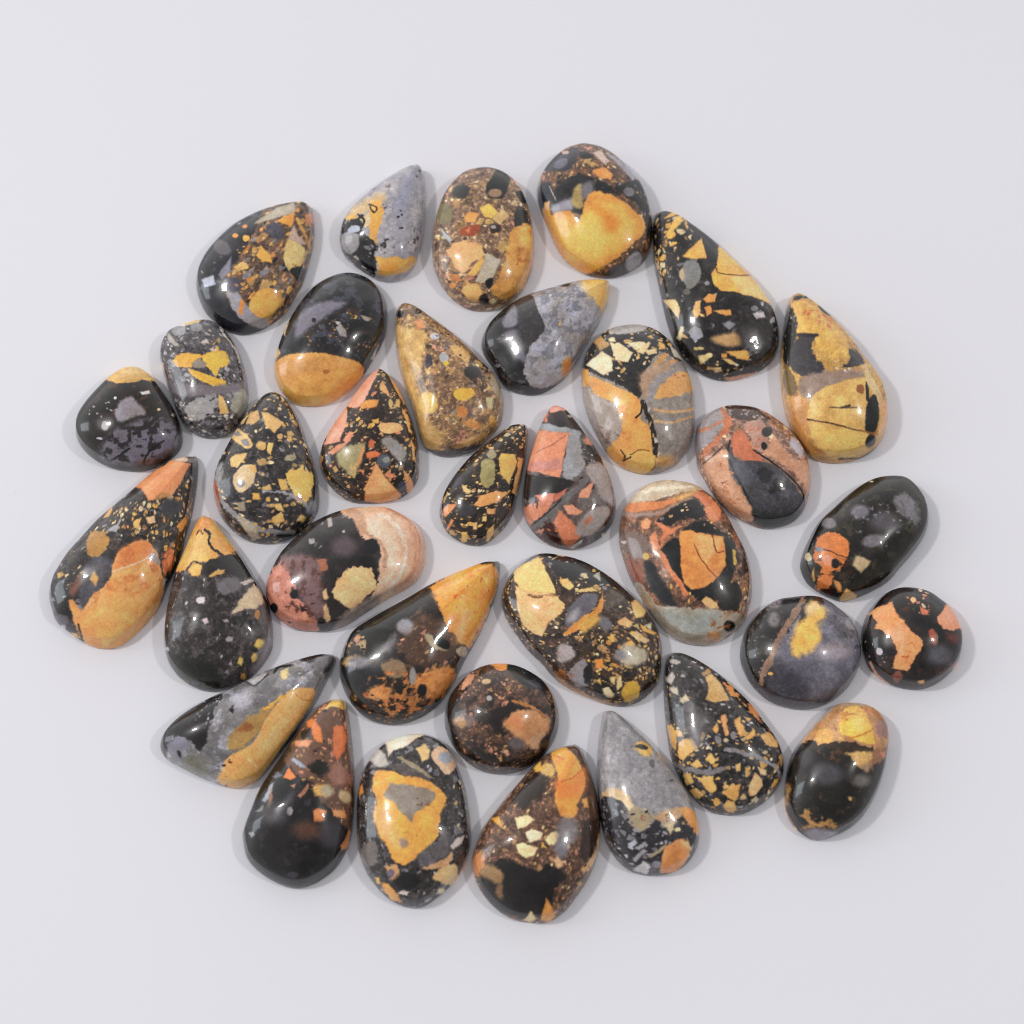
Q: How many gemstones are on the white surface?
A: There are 34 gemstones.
